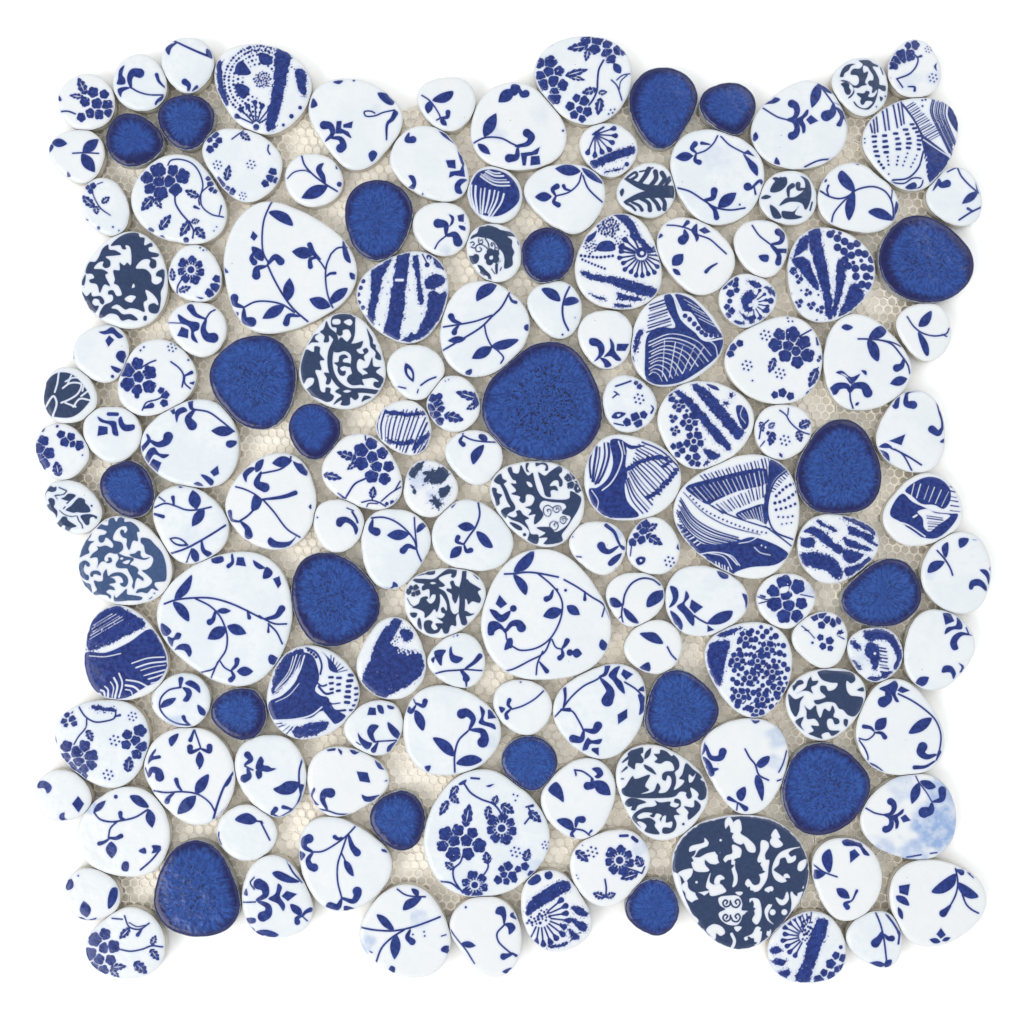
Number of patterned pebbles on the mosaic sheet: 124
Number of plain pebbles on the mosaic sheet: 21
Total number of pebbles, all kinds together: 145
